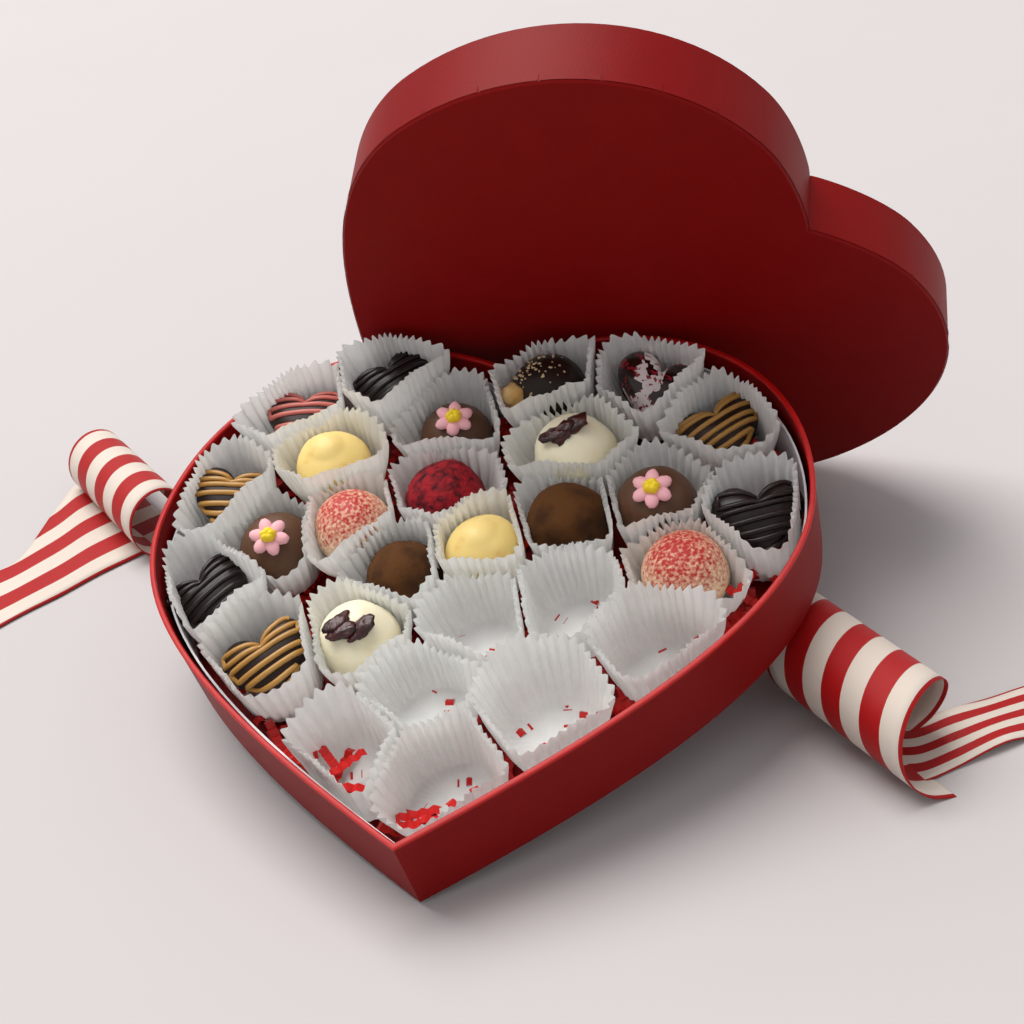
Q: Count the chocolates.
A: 21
